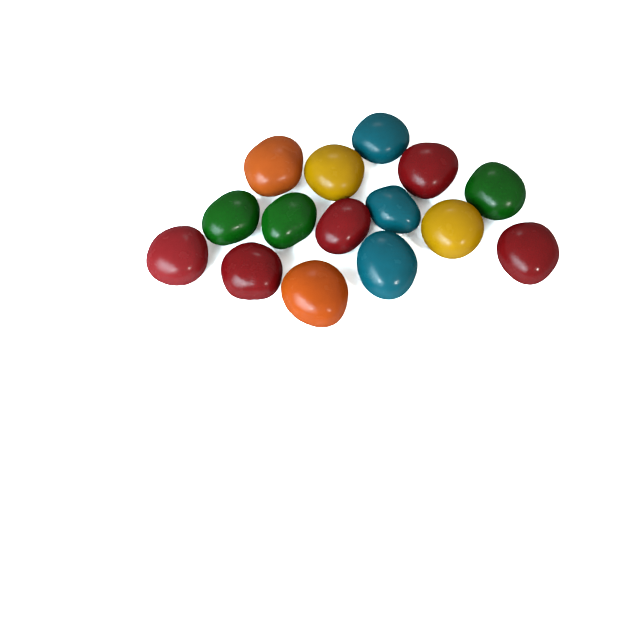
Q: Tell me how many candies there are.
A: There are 15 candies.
